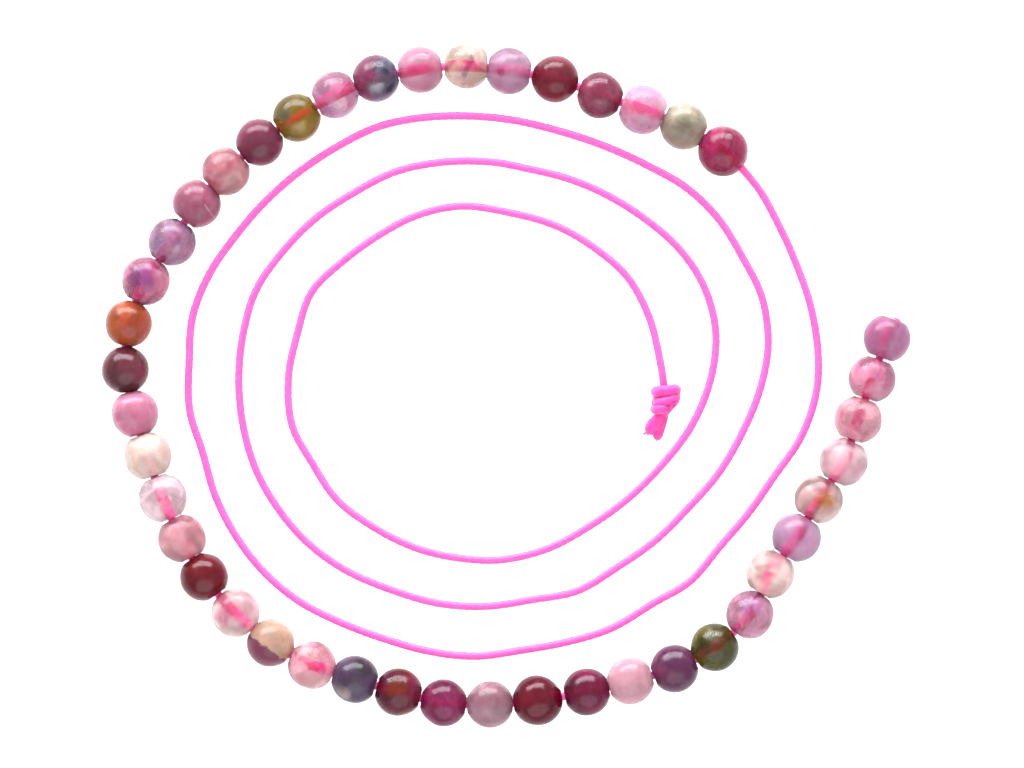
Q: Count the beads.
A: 43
